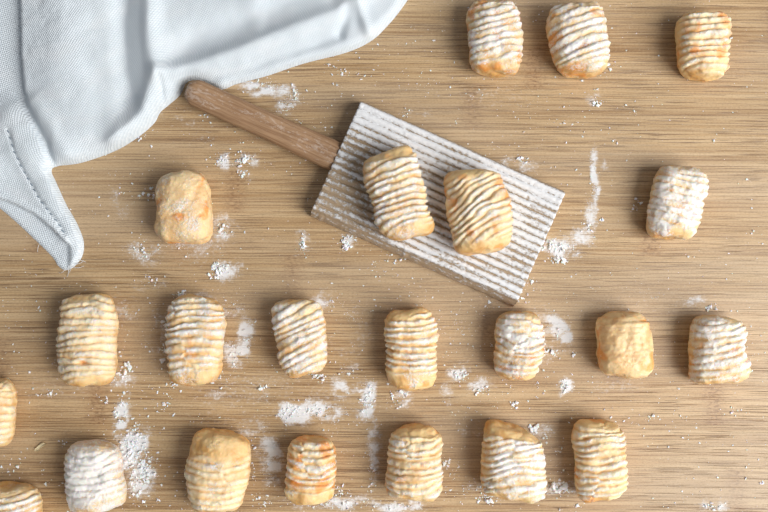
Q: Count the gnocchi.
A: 22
